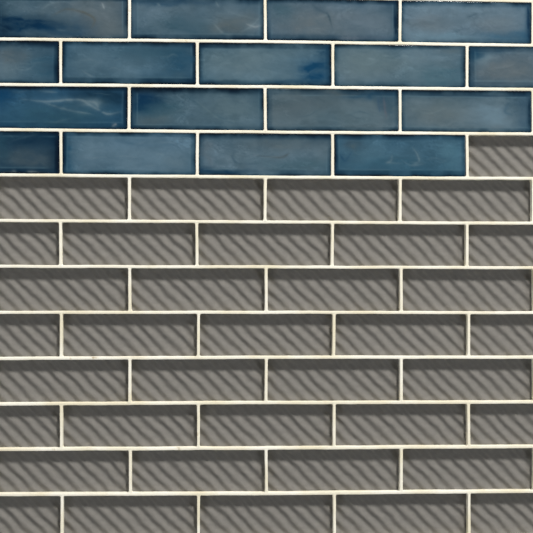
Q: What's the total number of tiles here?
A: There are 17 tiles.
